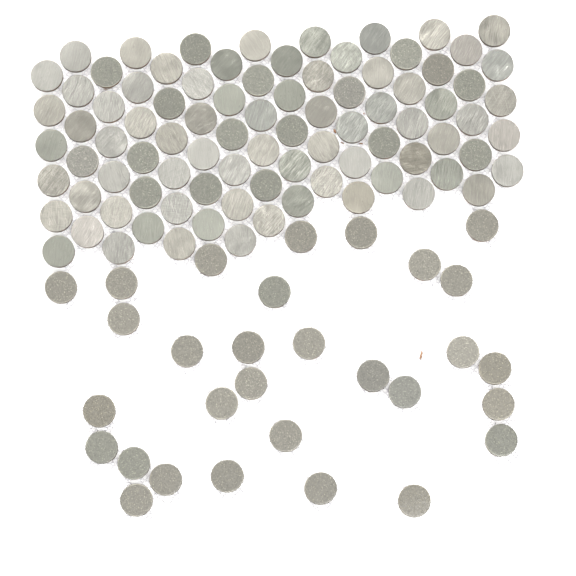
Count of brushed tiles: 71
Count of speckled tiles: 47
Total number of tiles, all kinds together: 118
